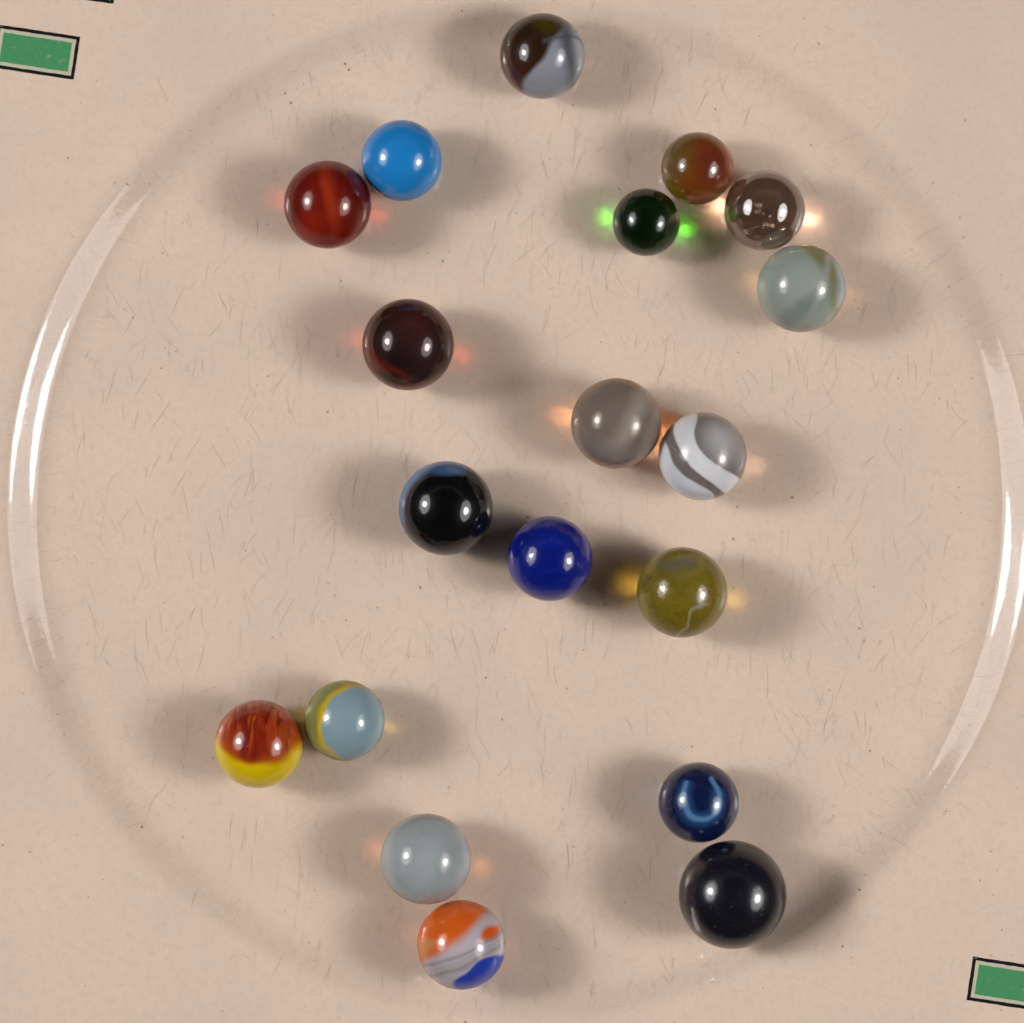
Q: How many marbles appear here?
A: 19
